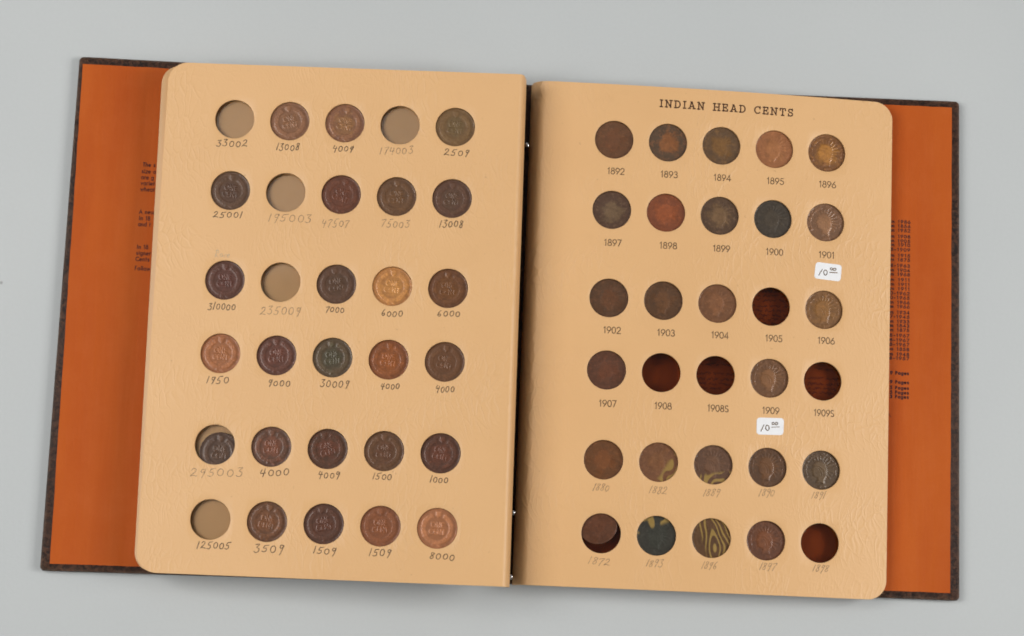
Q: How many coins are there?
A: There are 50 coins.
